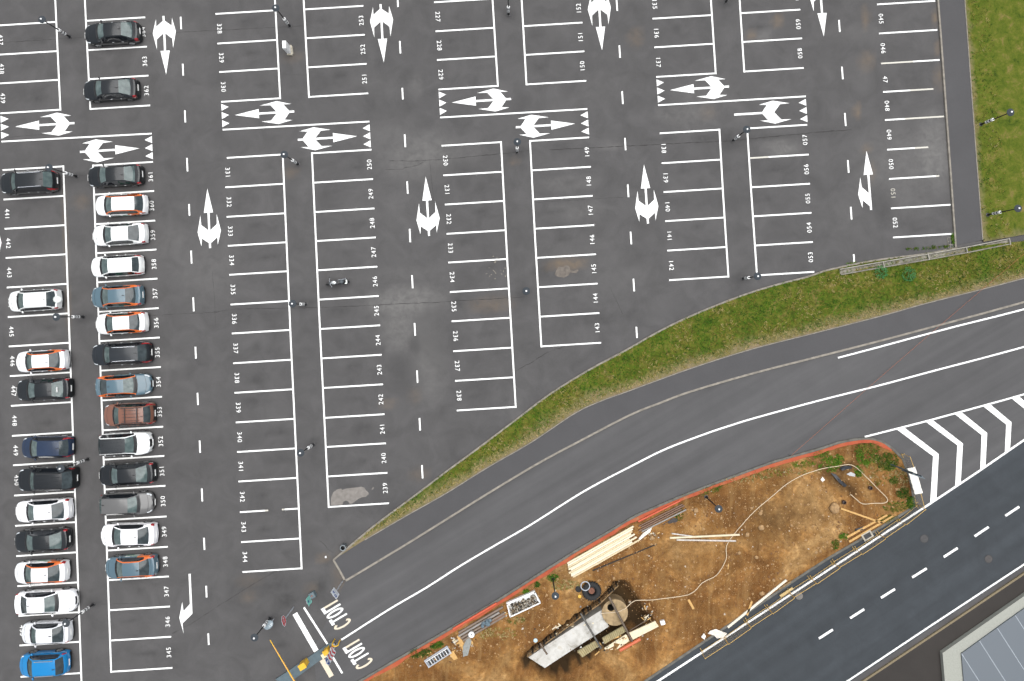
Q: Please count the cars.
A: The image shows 28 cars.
